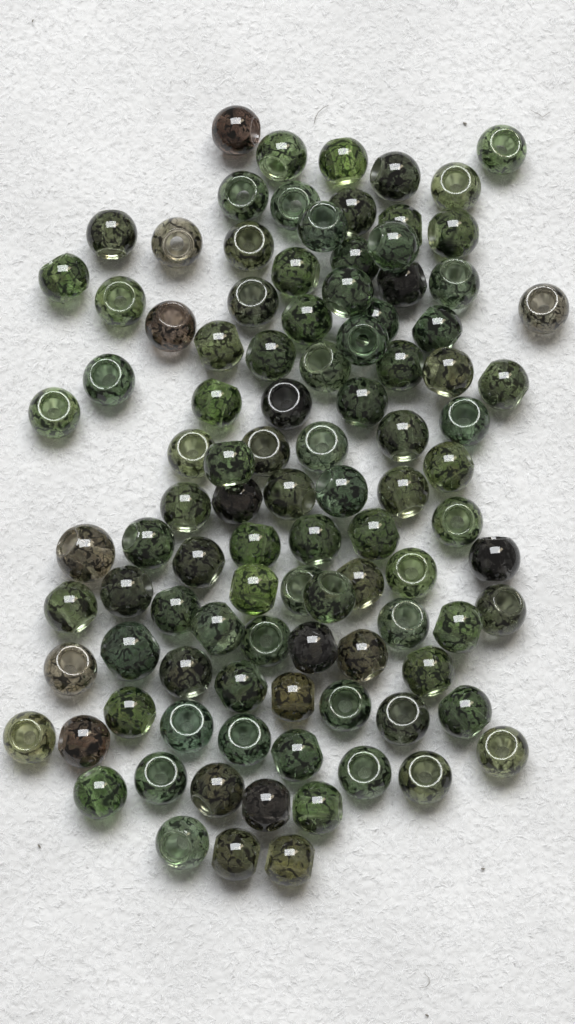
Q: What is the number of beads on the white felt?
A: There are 102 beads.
